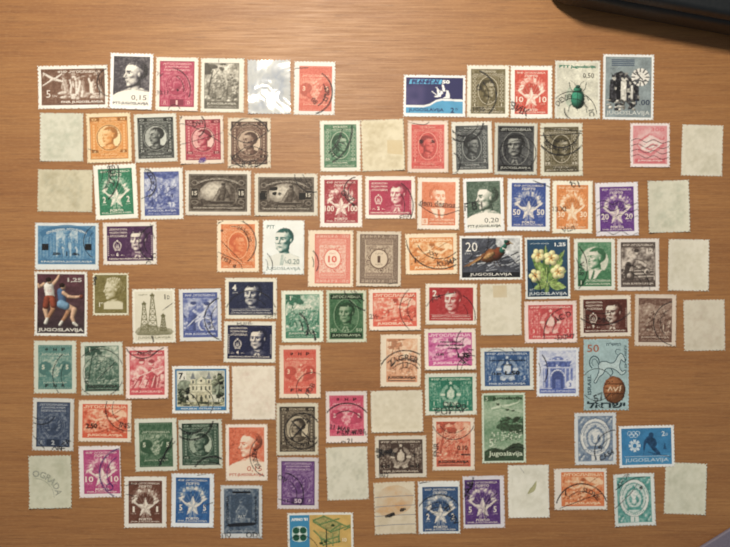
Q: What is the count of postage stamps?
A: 104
